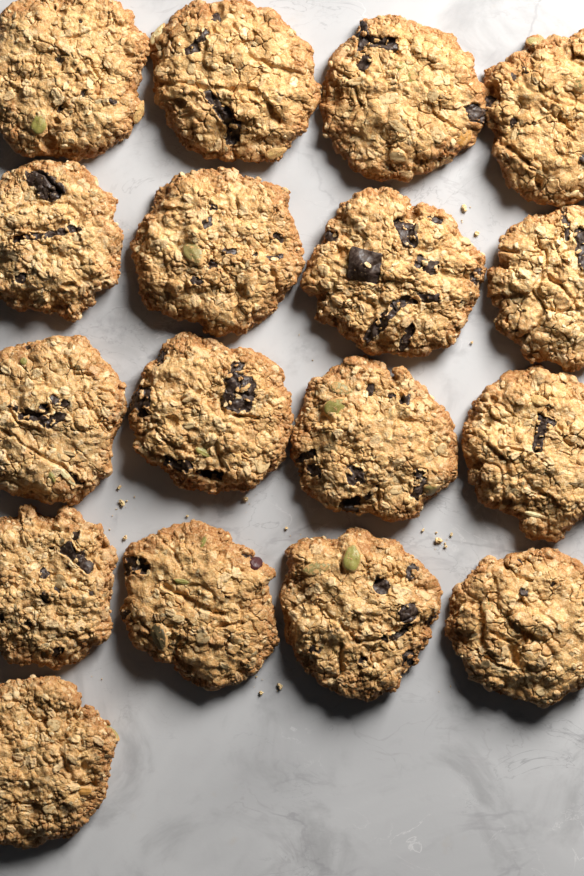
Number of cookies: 17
